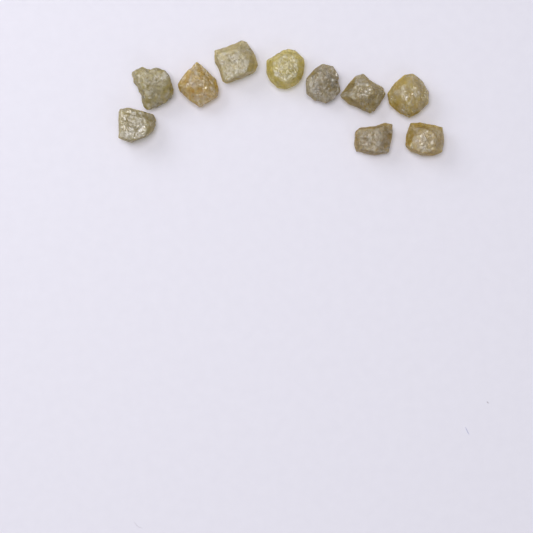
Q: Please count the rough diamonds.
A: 10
